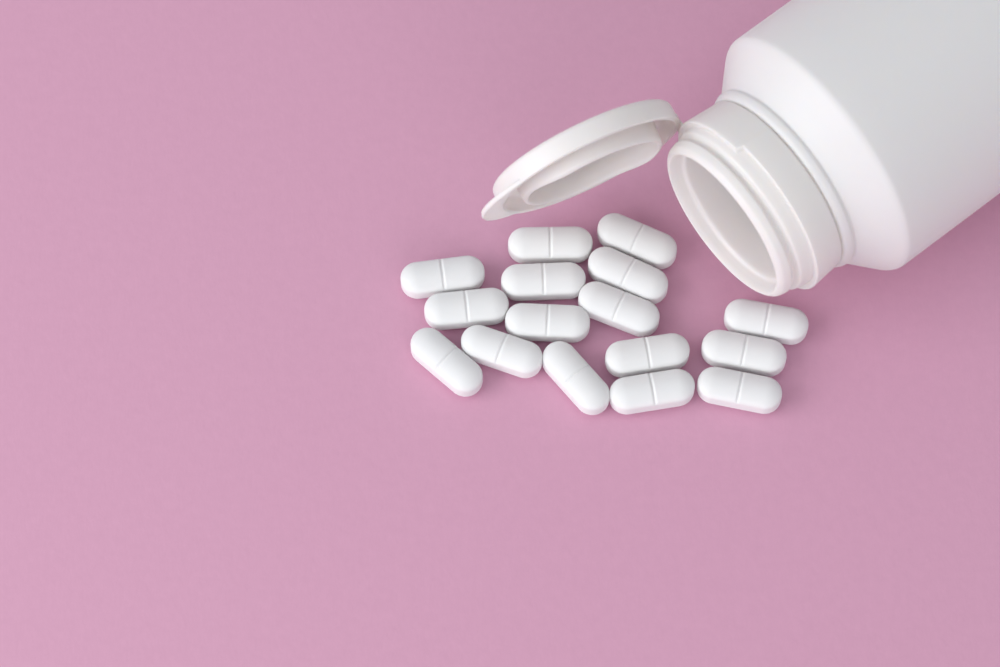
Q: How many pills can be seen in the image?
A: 16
